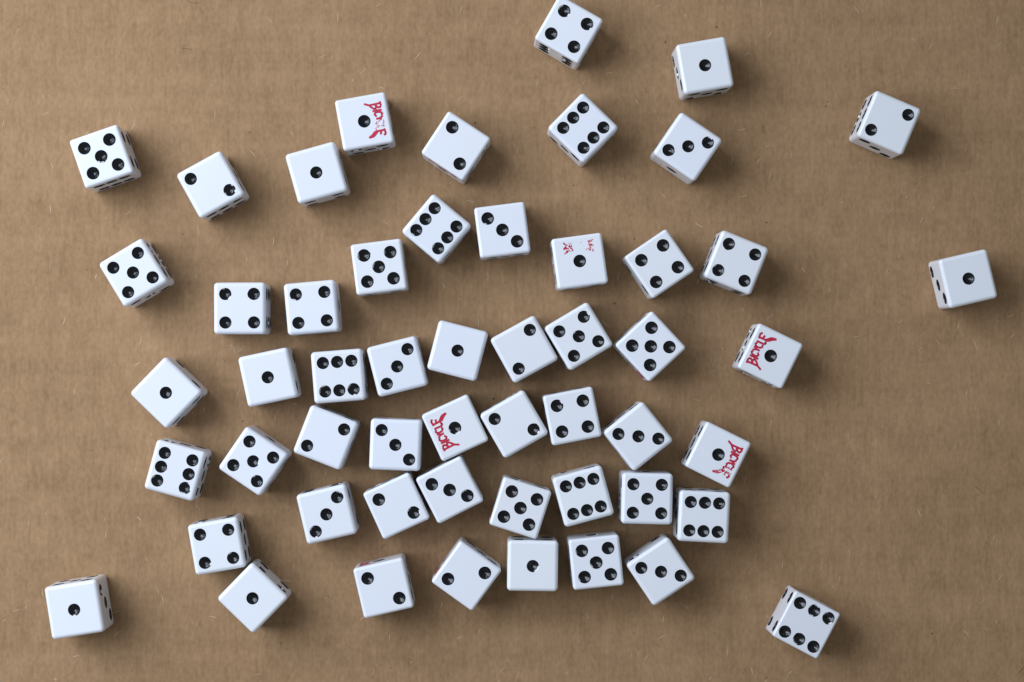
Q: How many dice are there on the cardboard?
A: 54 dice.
